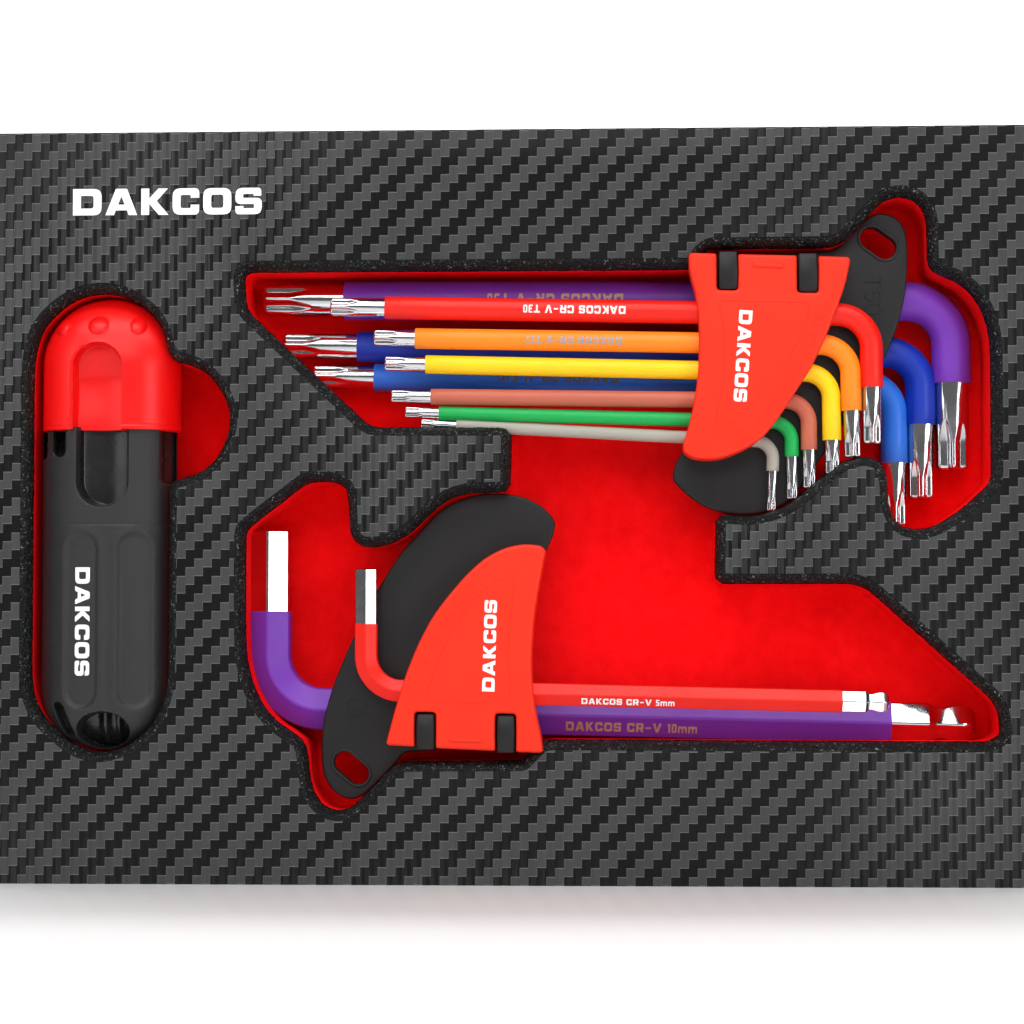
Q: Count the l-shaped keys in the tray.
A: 11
